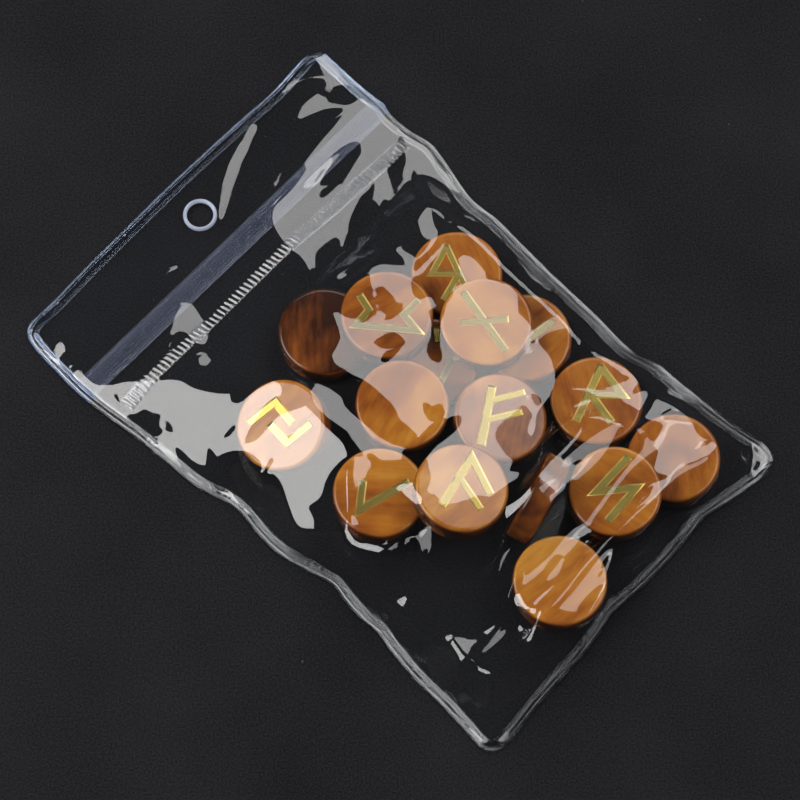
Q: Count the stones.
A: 16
